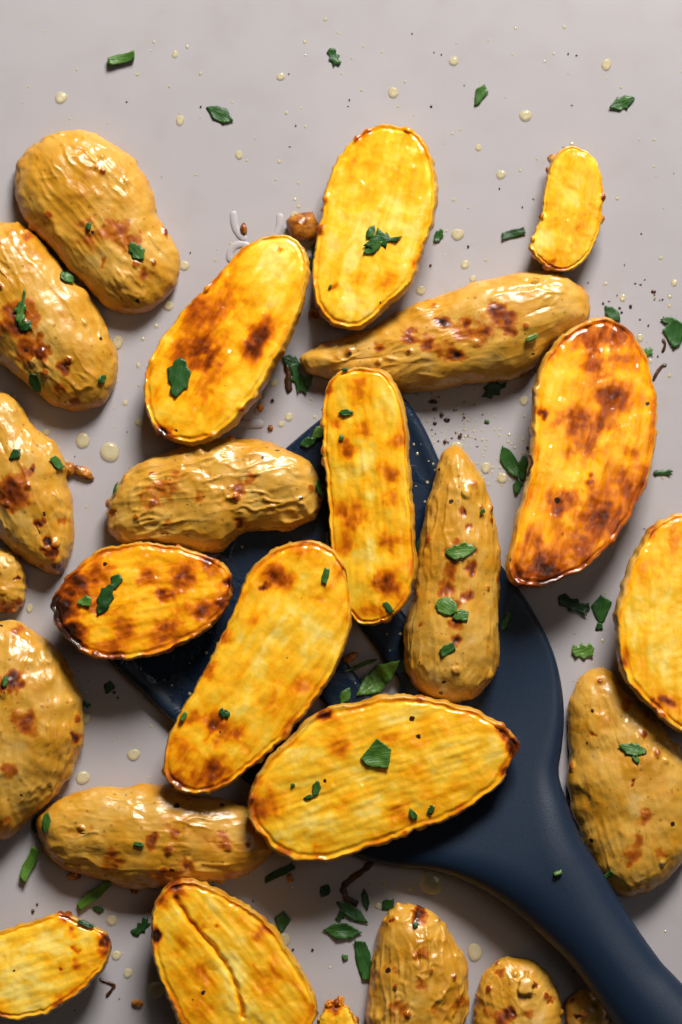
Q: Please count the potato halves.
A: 25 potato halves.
